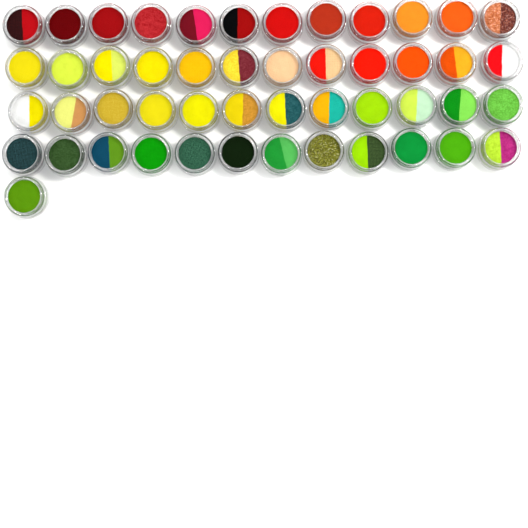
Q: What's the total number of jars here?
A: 49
